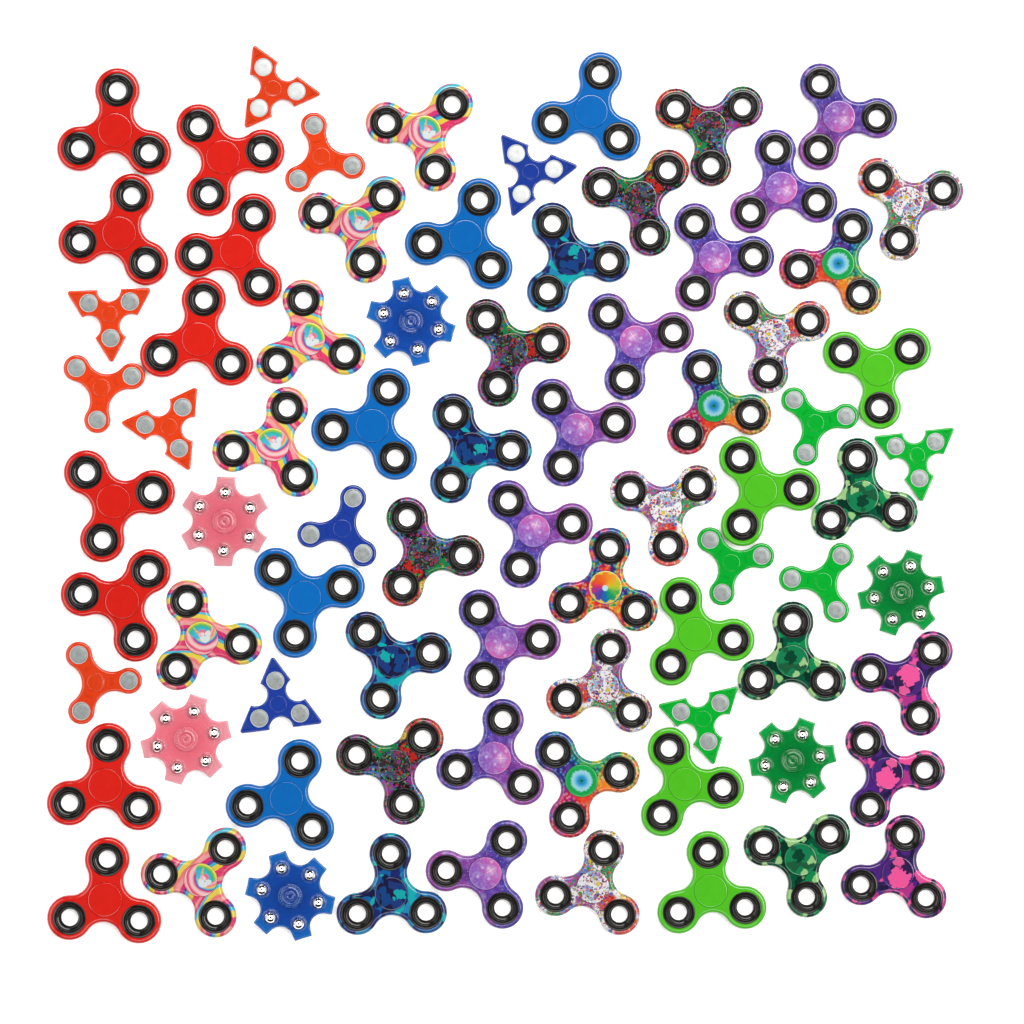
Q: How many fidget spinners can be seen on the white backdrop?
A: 78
